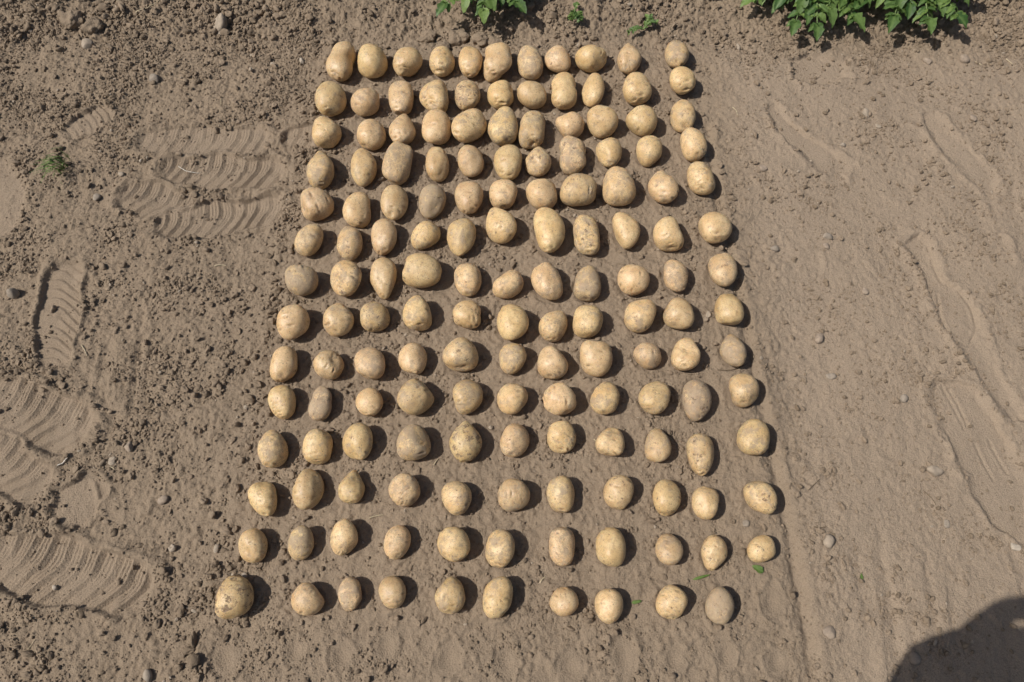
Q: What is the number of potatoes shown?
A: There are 153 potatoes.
